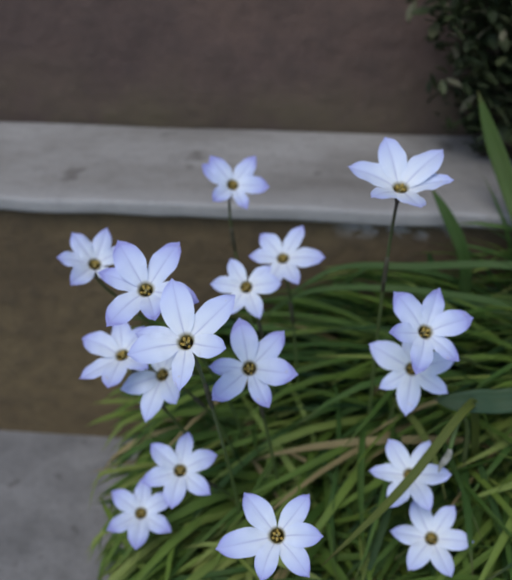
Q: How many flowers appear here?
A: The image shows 17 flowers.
